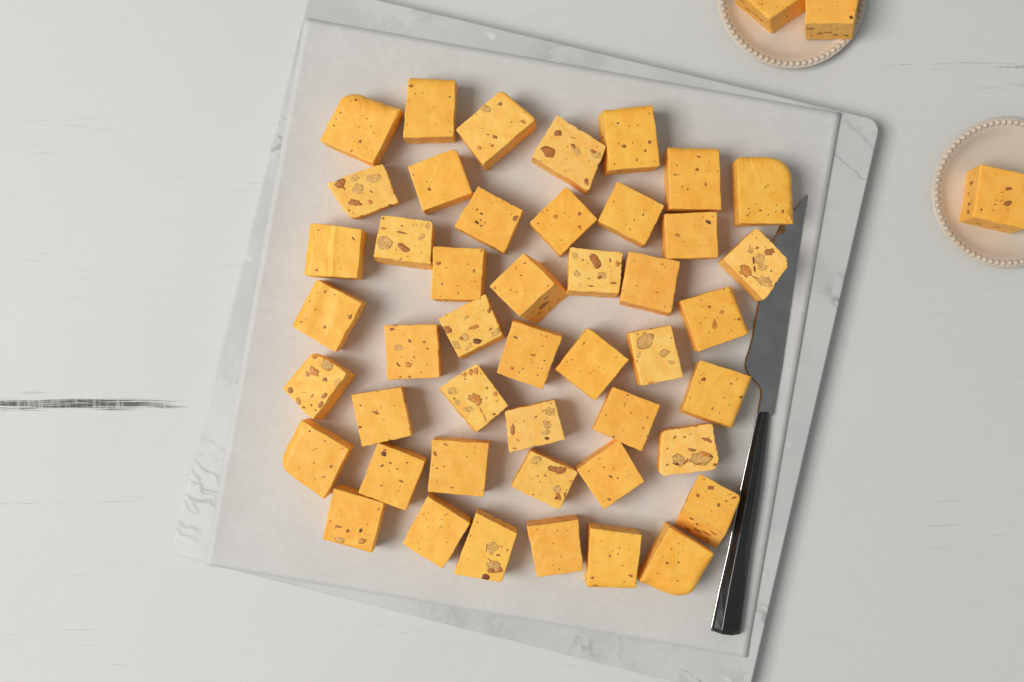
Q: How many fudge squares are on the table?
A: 49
